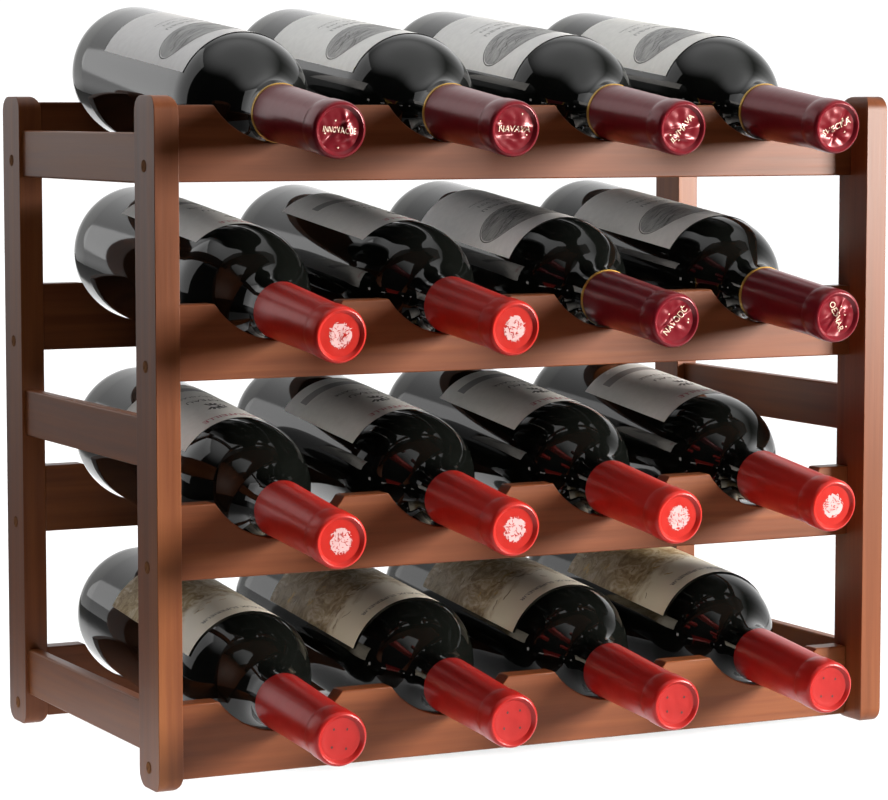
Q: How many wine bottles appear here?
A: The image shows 16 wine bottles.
